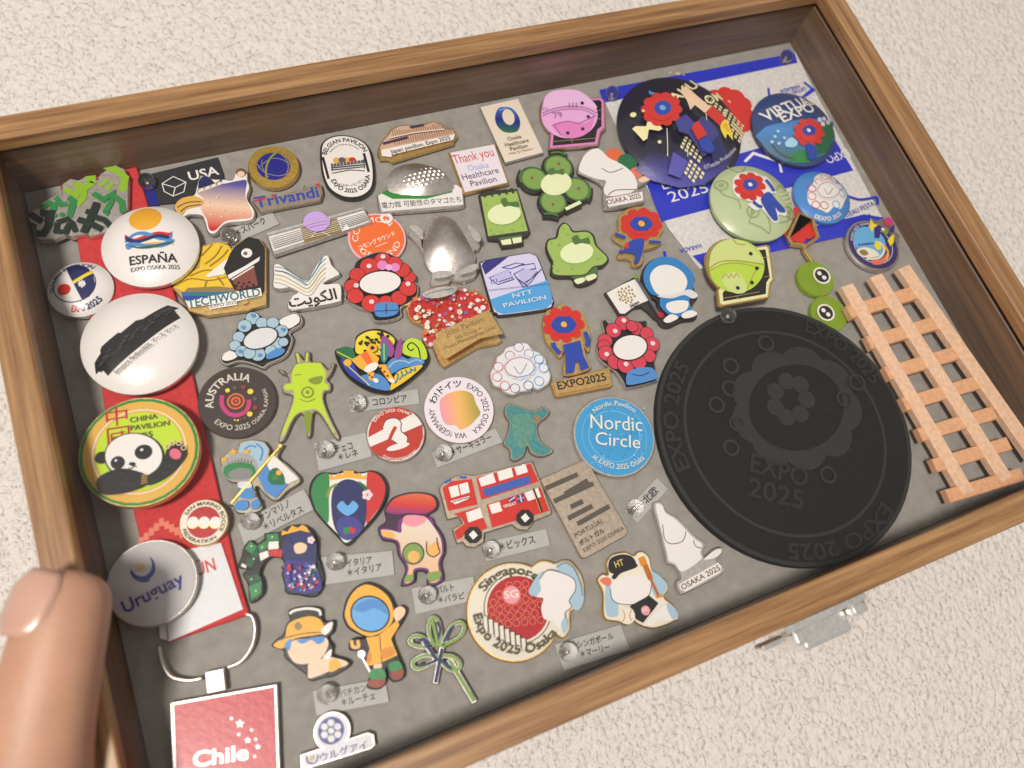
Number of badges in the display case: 60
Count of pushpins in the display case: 15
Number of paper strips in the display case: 11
